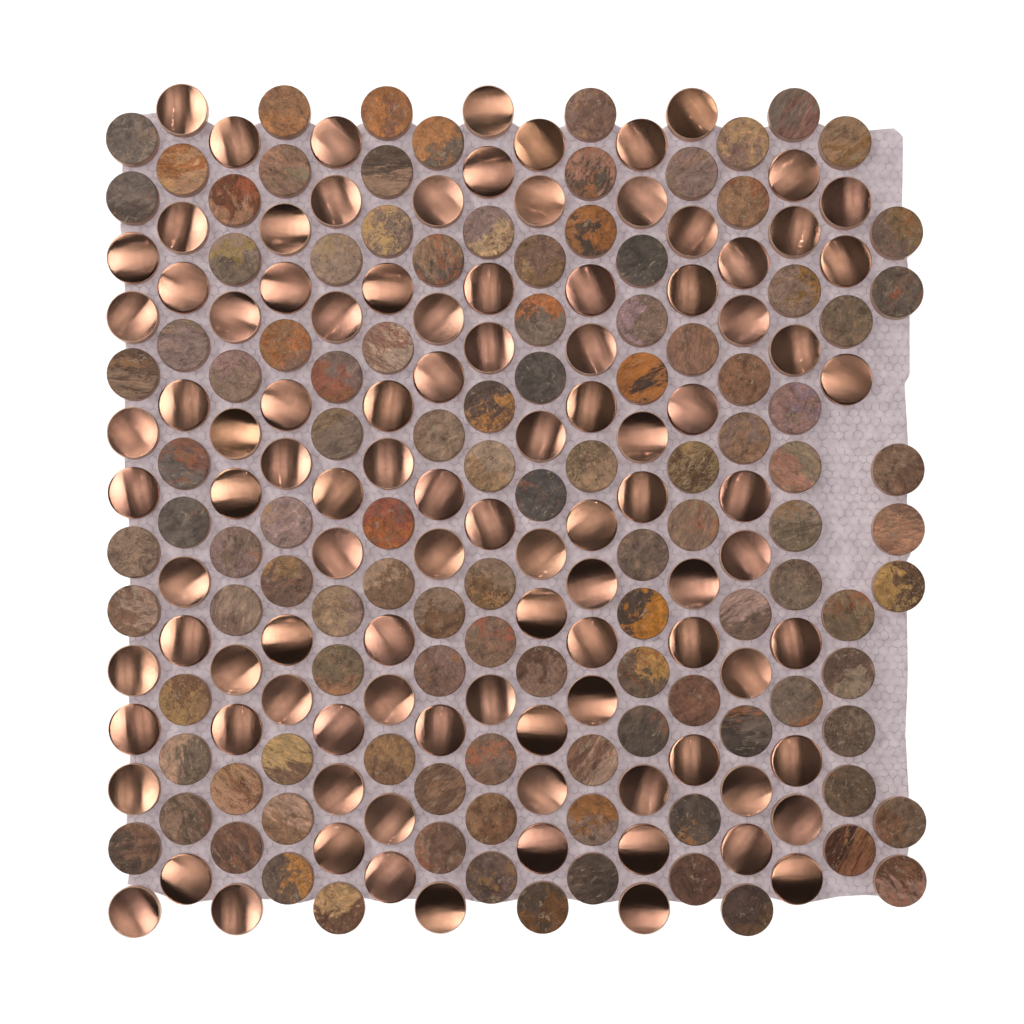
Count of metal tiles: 102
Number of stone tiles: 111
